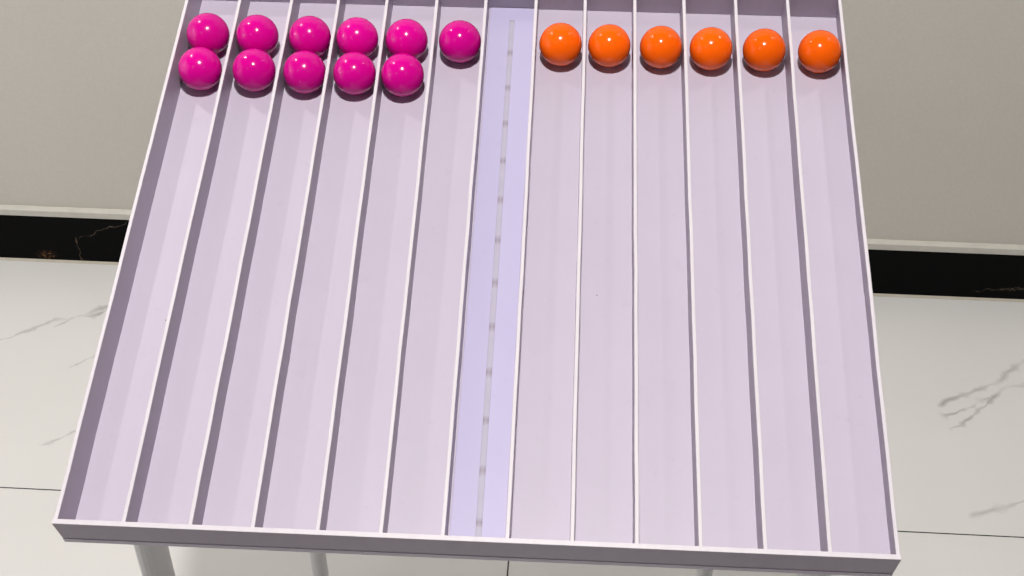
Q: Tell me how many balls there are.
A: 17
